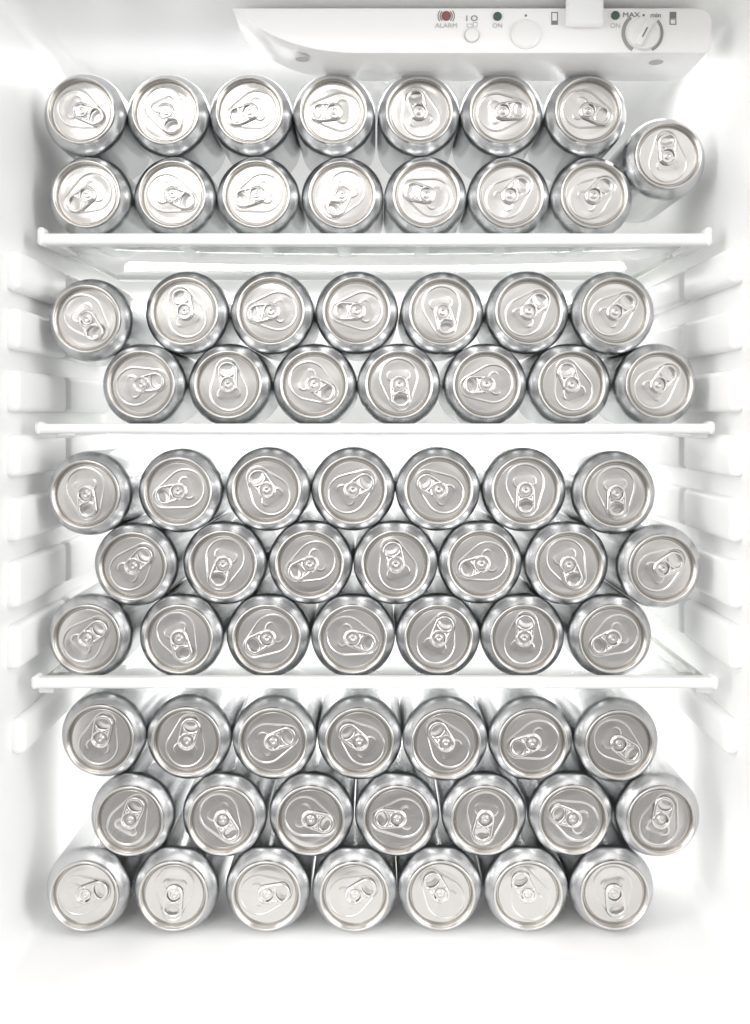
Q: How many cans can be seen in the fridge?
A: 71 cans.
